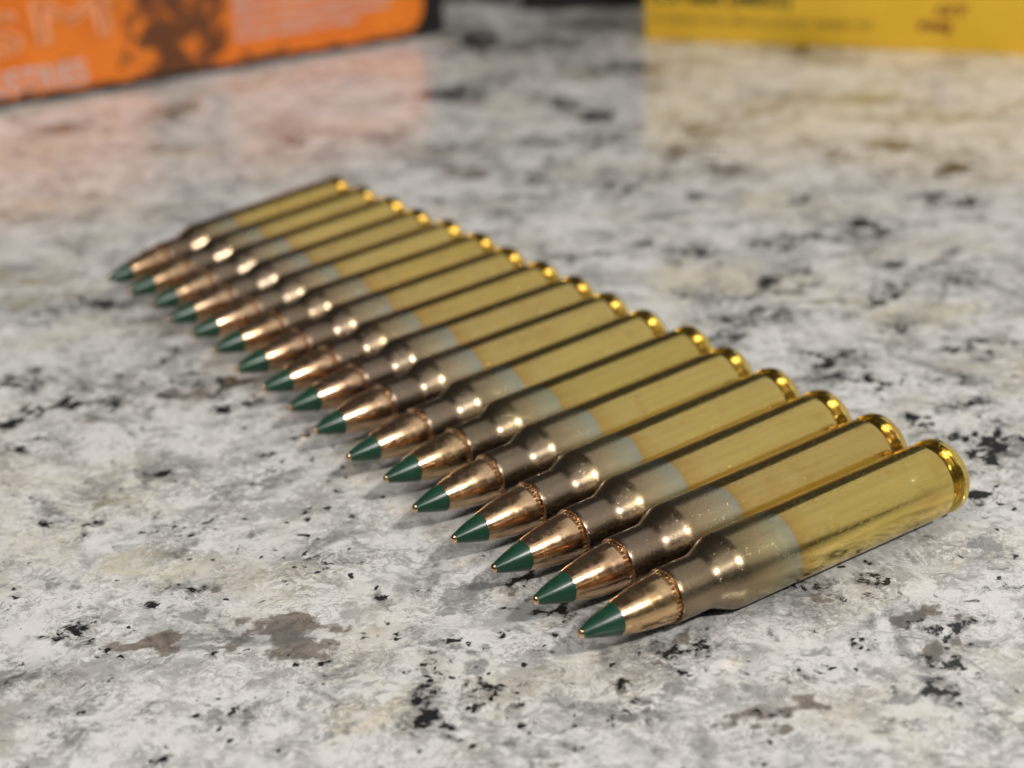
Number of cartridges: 17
